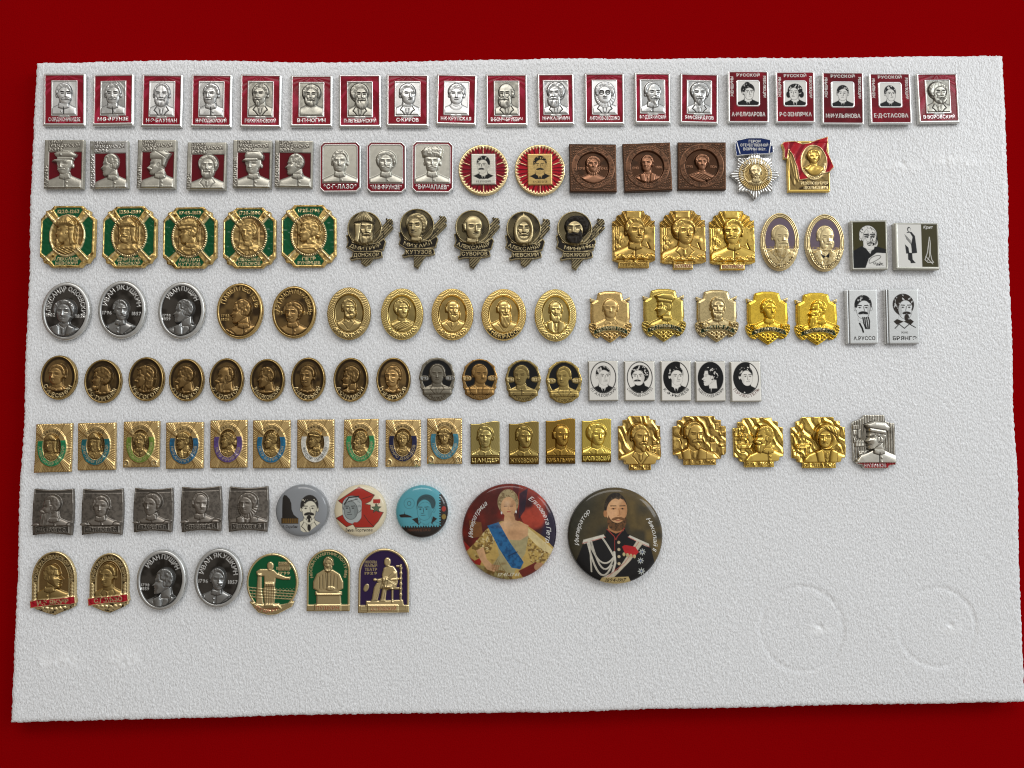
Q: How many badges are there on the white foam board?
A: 123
